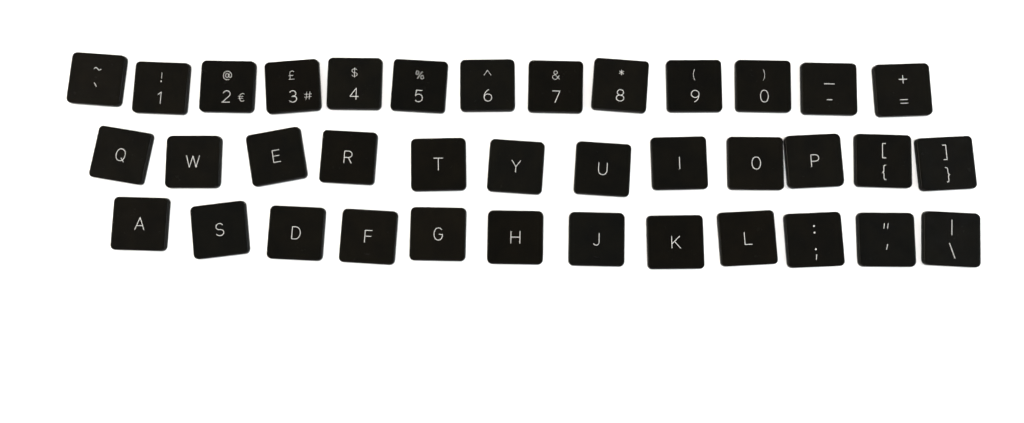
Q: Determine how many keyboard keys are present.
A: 37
